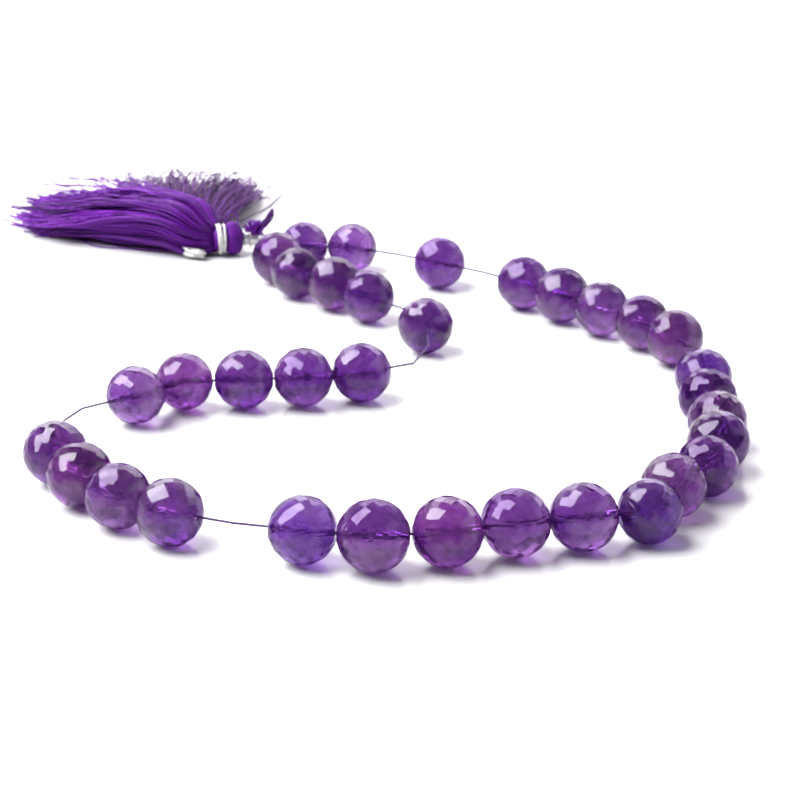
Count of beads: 34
